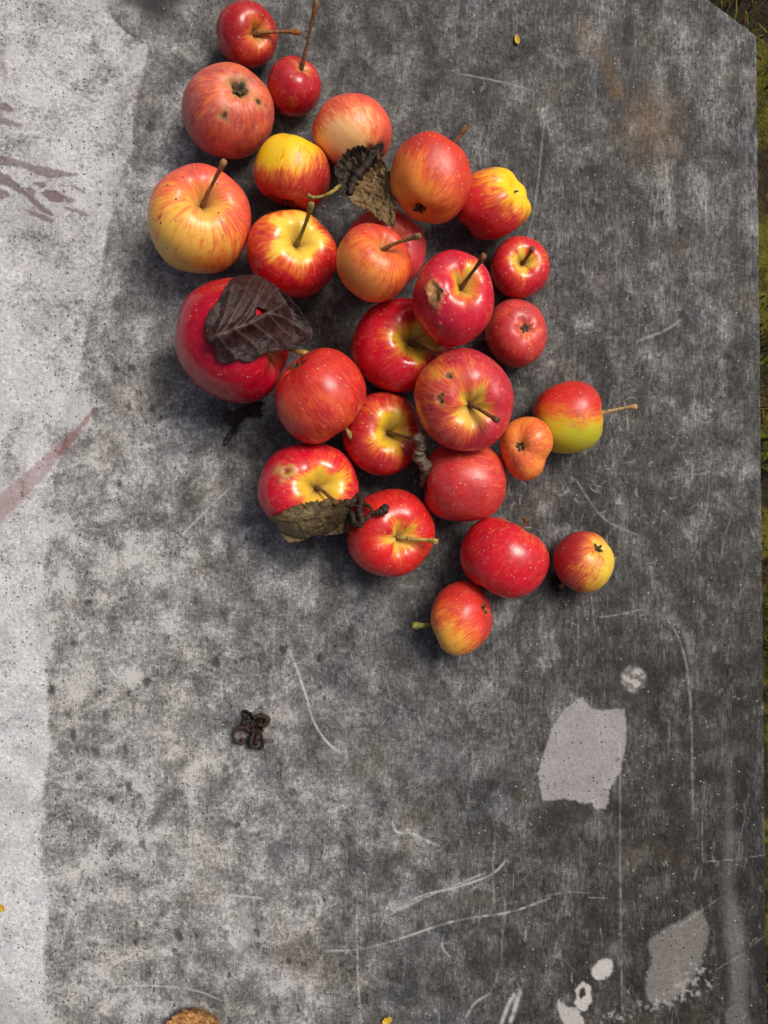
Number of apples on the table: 27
